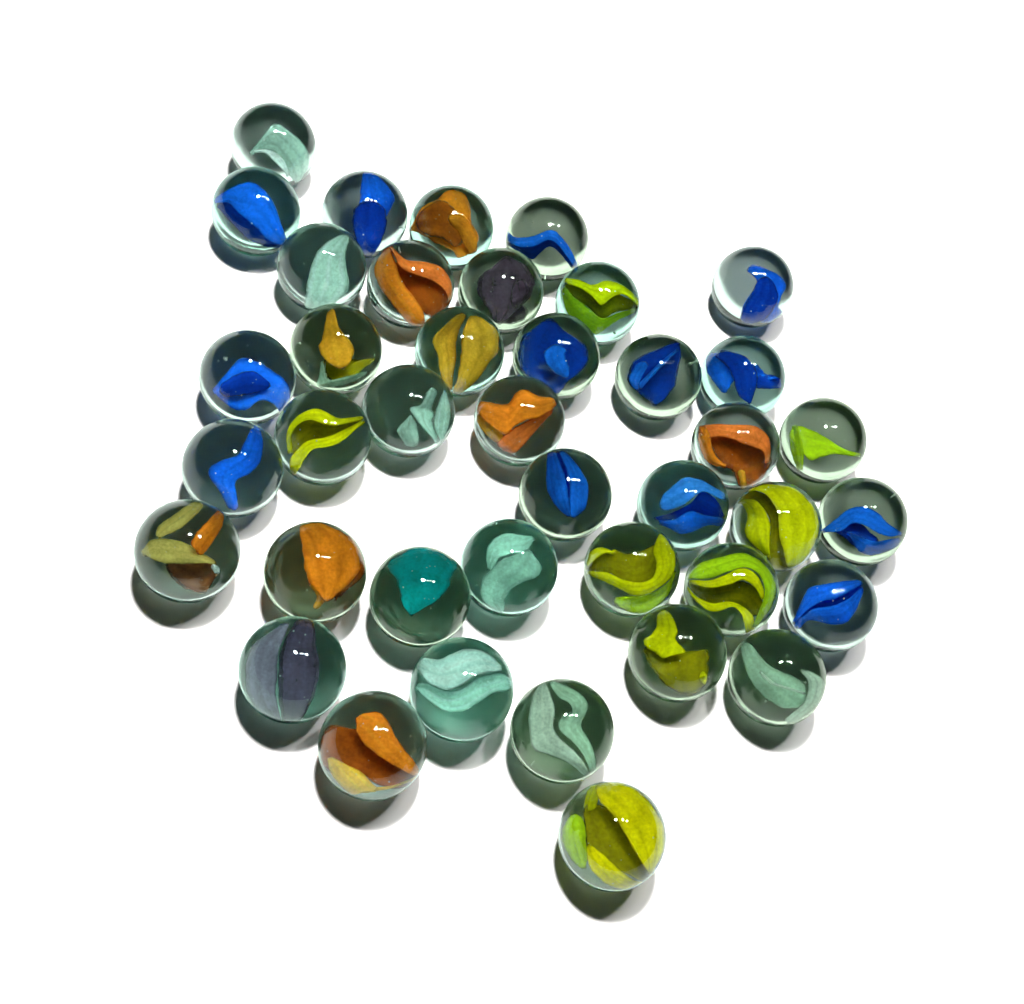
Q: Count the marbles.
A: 40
